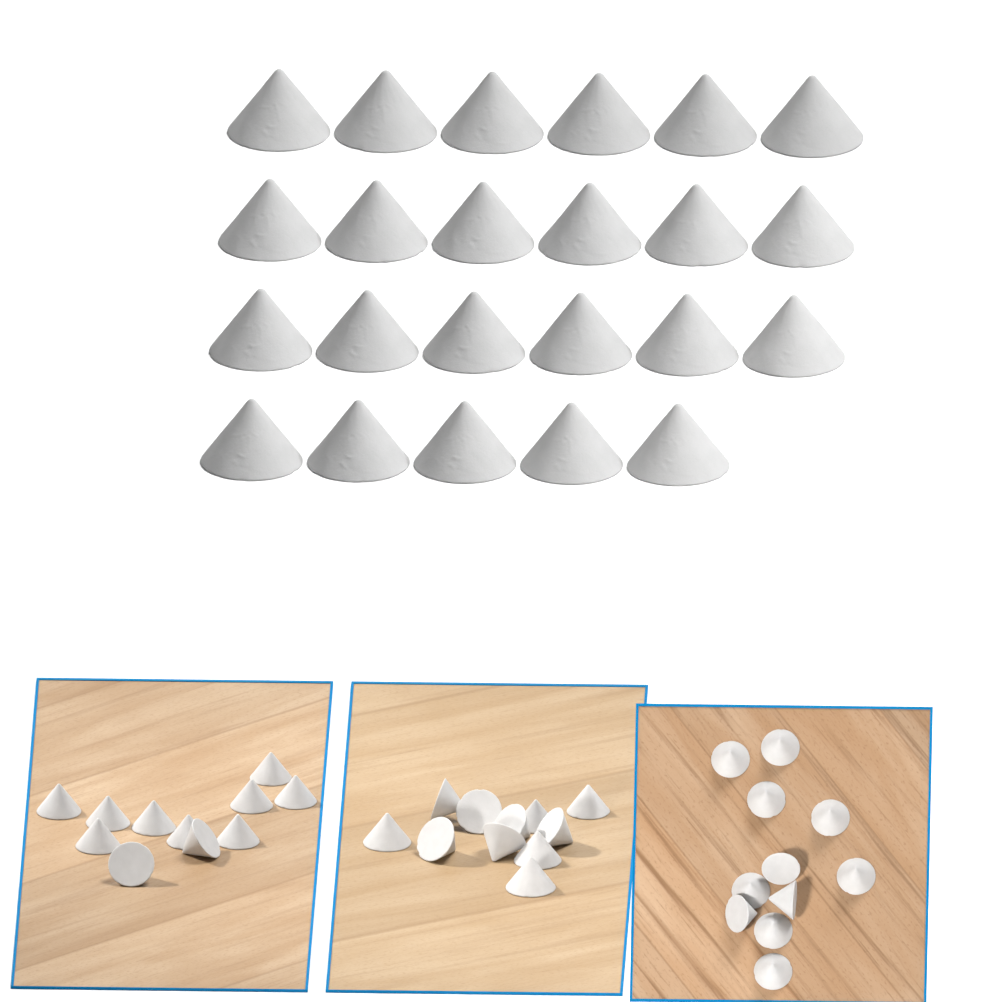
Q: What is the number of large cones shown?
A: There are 23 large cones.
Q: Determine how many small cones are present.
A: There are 33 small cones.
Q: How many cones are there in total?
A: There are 56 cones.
